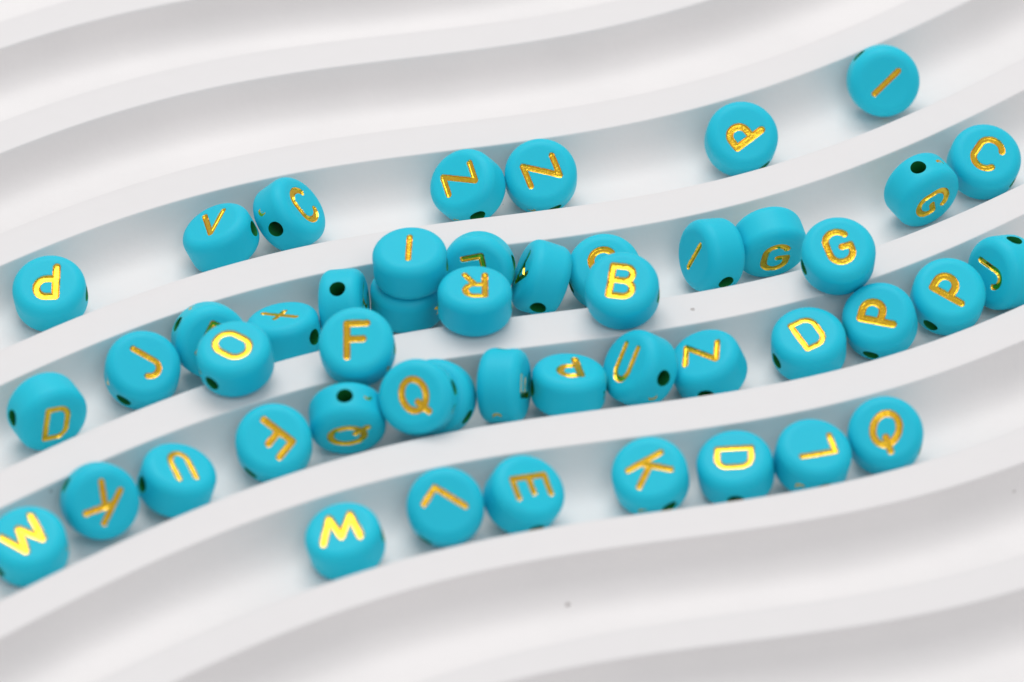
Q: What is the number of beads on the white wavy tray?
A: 48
